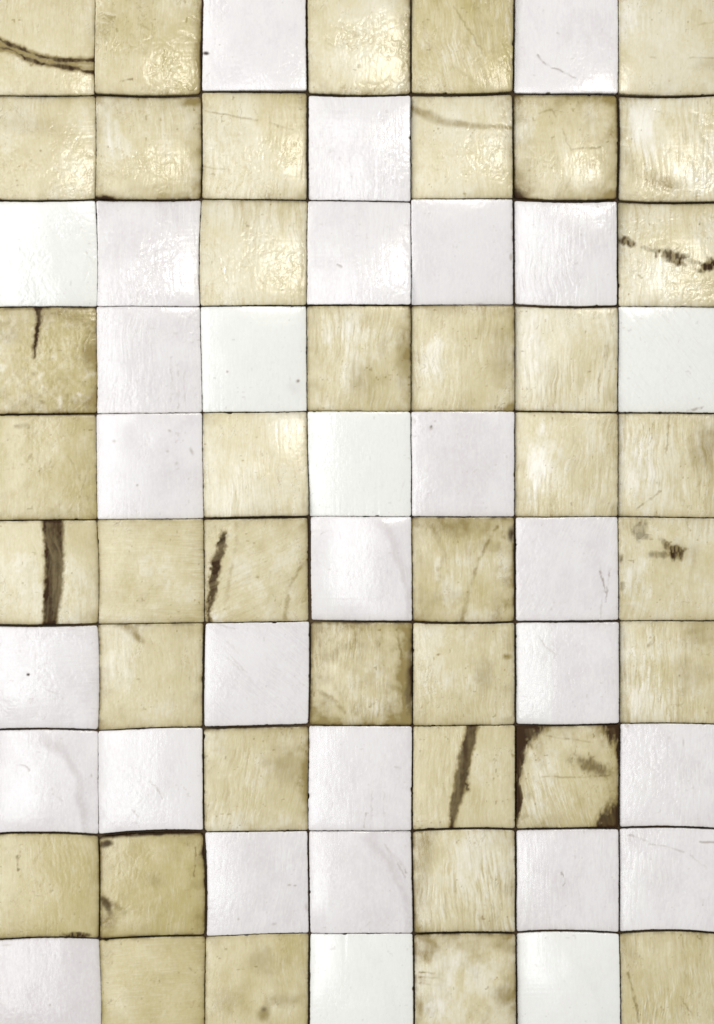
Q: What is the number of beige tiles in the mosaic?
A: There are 40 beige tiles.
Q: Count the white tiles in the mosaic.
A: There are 30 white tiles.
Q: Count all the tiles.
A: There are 70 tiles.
